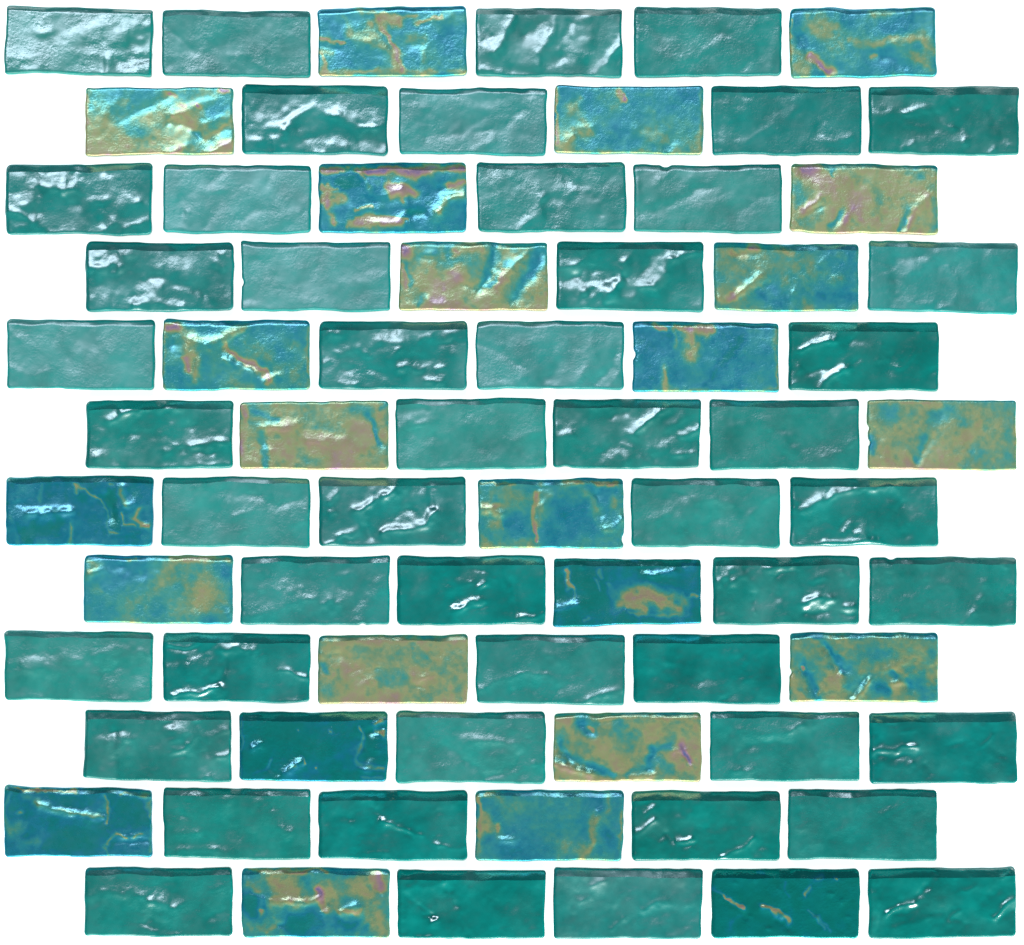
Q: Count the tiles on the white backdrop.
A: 72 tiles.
